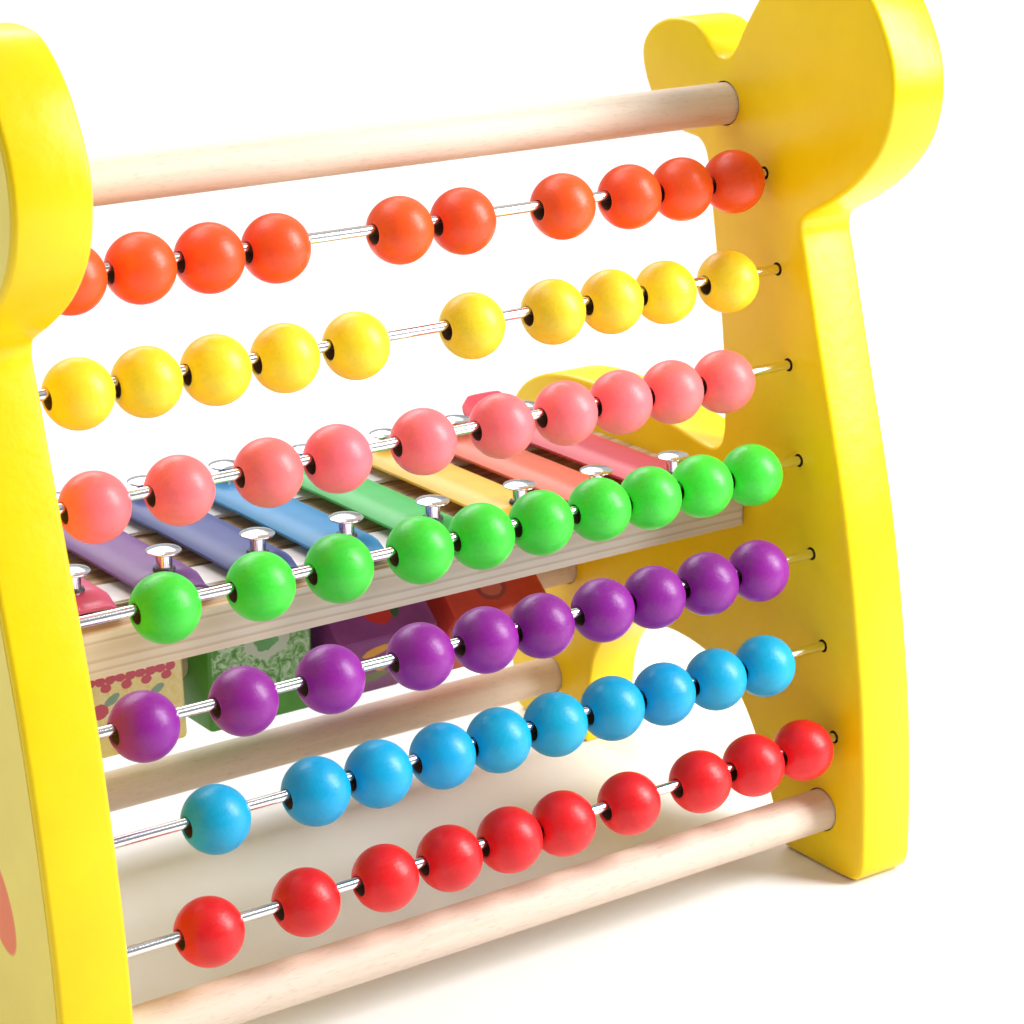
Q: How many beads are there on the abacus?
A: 70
